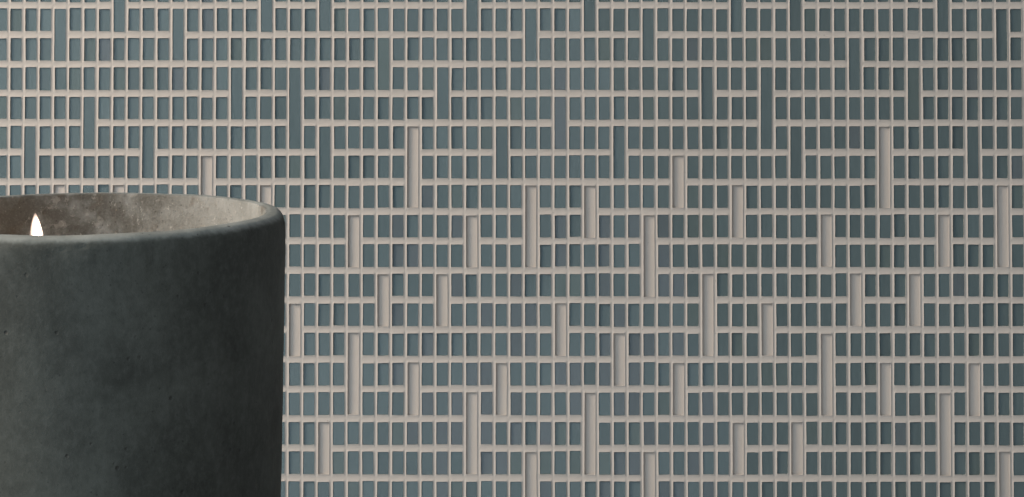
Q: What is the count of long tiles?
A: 30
